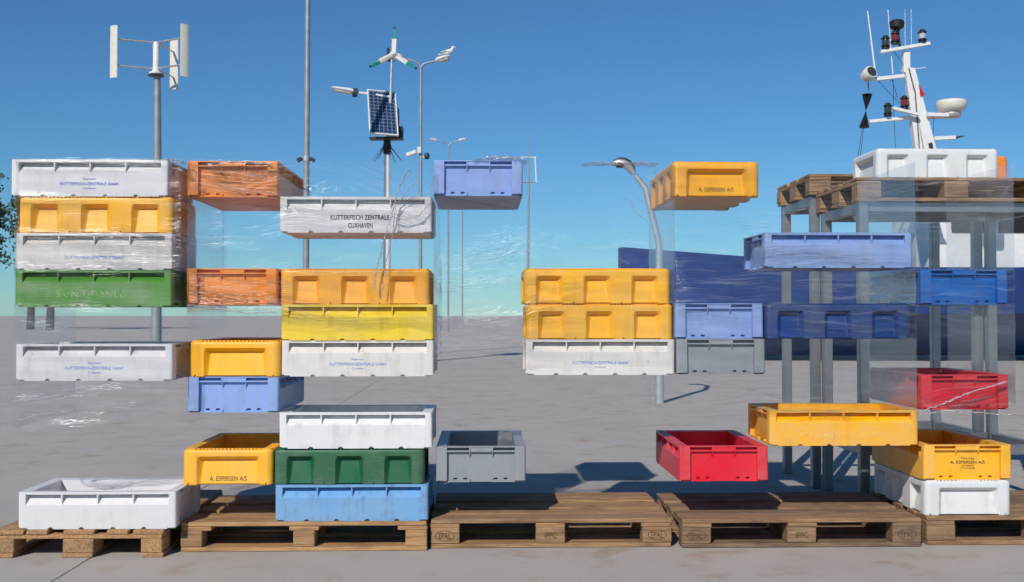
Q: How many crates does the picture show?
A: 35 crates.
